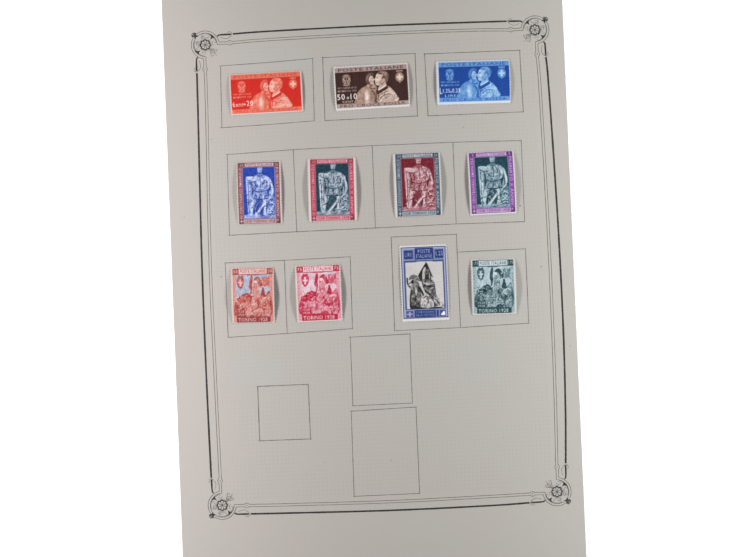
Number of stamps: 11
